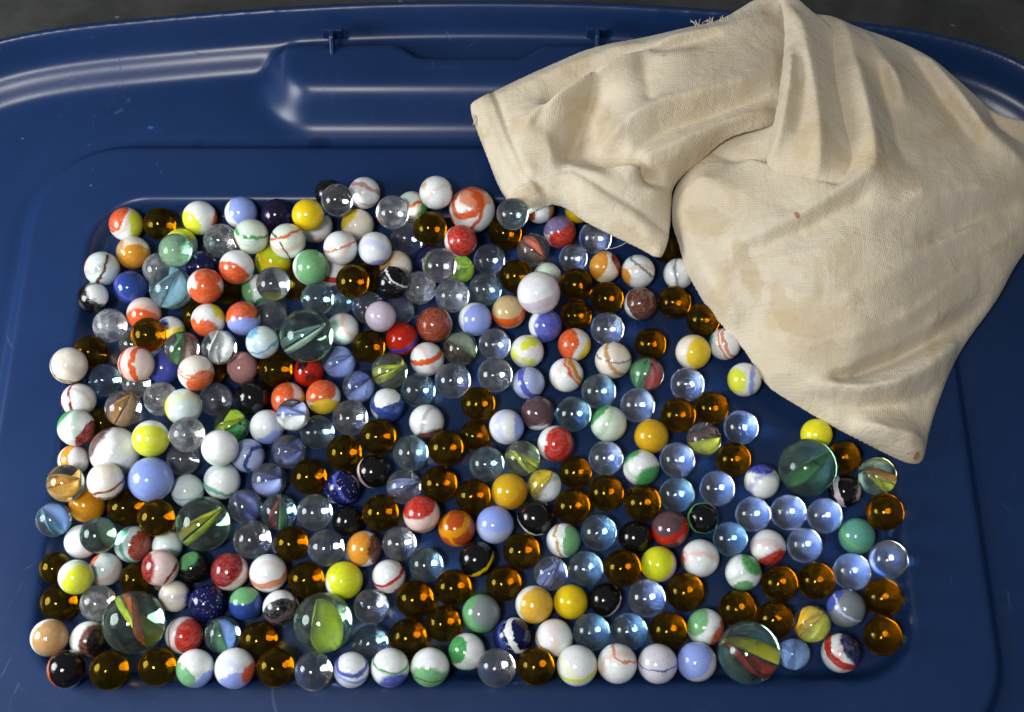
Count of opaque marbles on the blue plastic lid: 153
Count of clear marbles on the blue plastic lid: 103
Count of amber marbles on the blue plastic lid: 67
